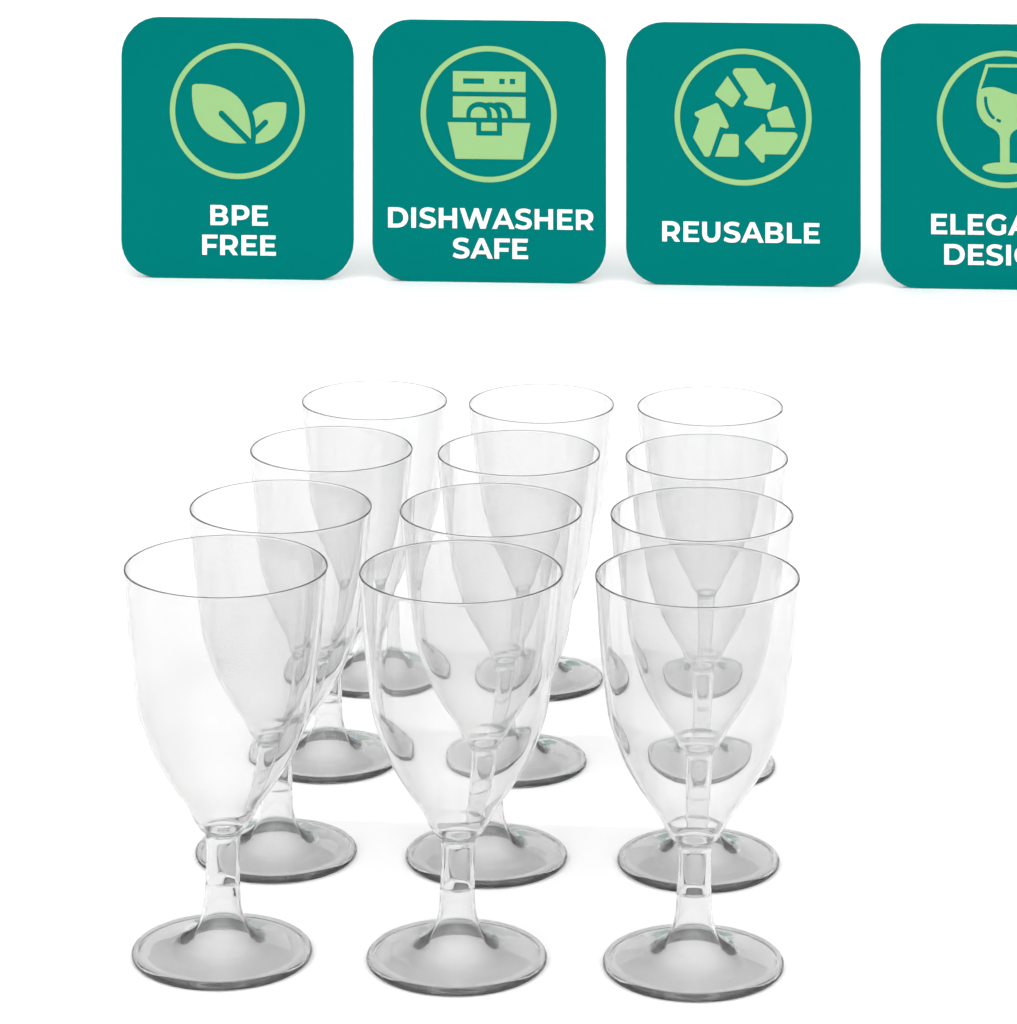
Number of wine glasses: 12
